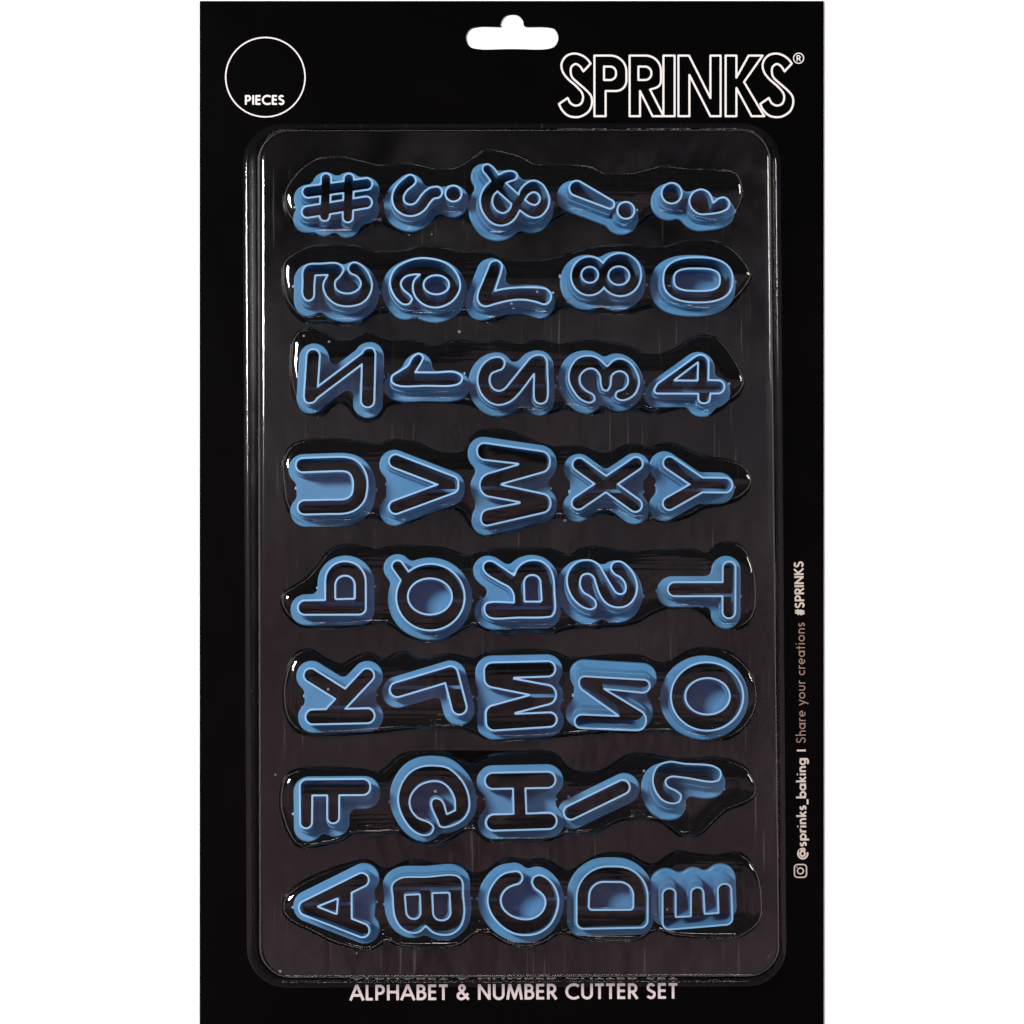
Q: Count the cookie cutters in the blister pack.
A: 40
